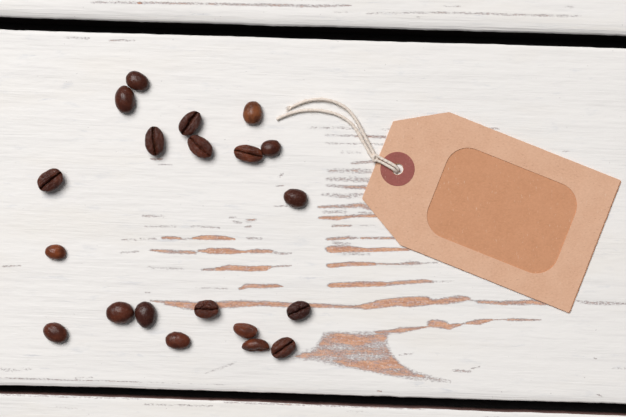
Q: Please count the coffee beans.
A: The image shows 20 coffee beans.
